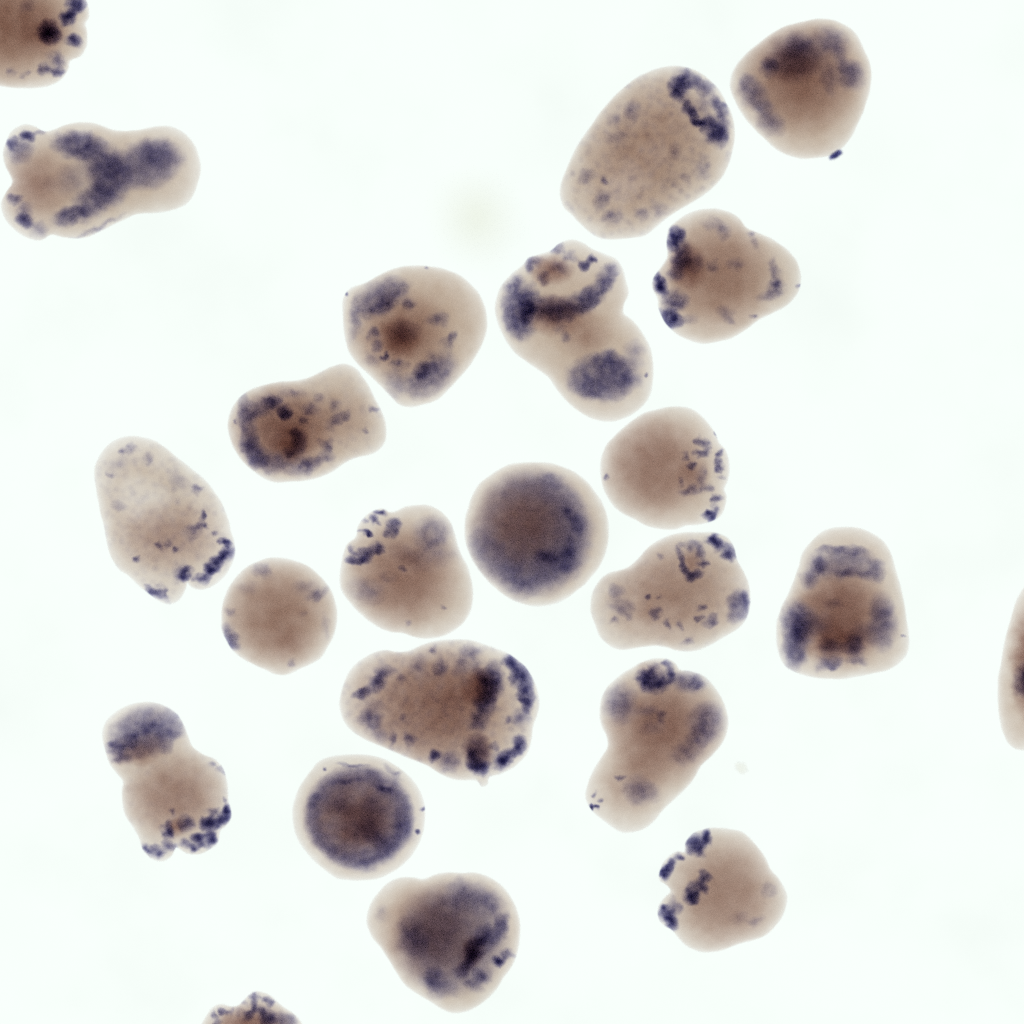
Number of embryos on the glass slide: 23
